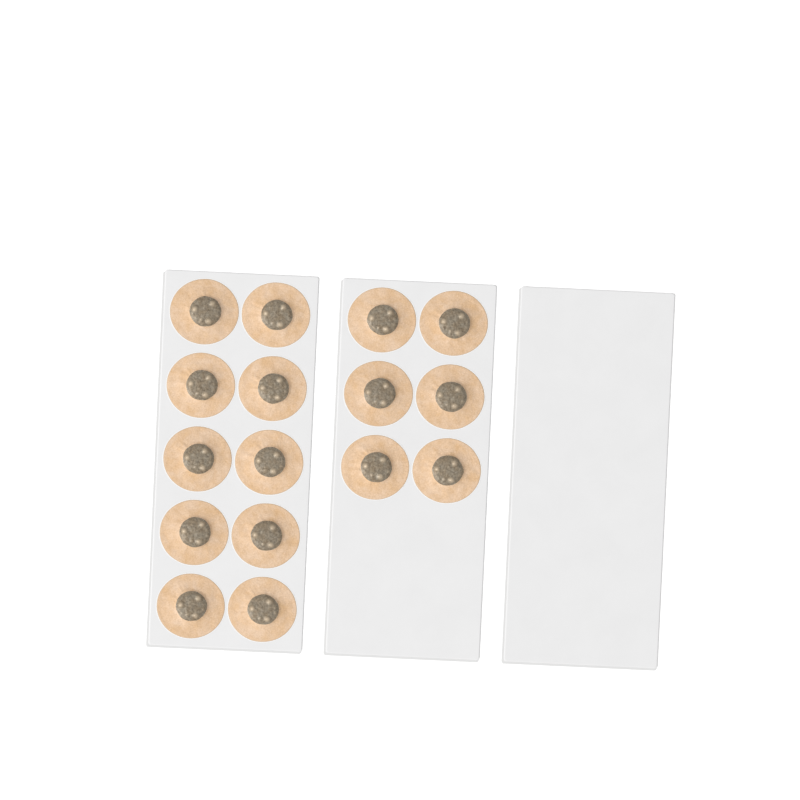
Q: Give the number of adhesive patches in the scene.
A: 16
